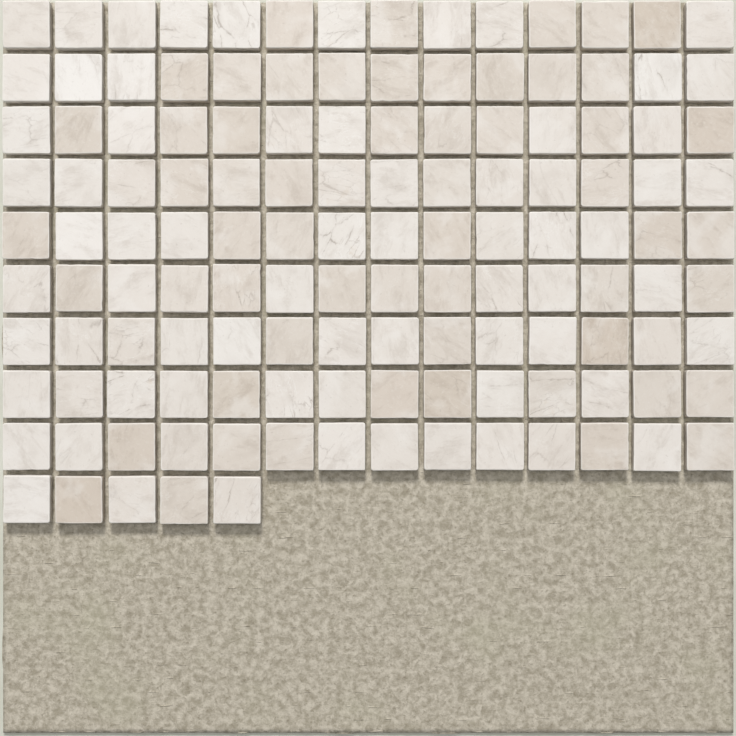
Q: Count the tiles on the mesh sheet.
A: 131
